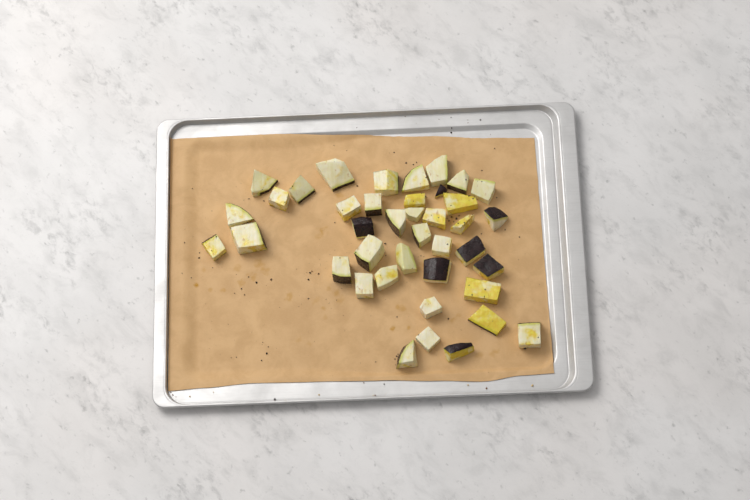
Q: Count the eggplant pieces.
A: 40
